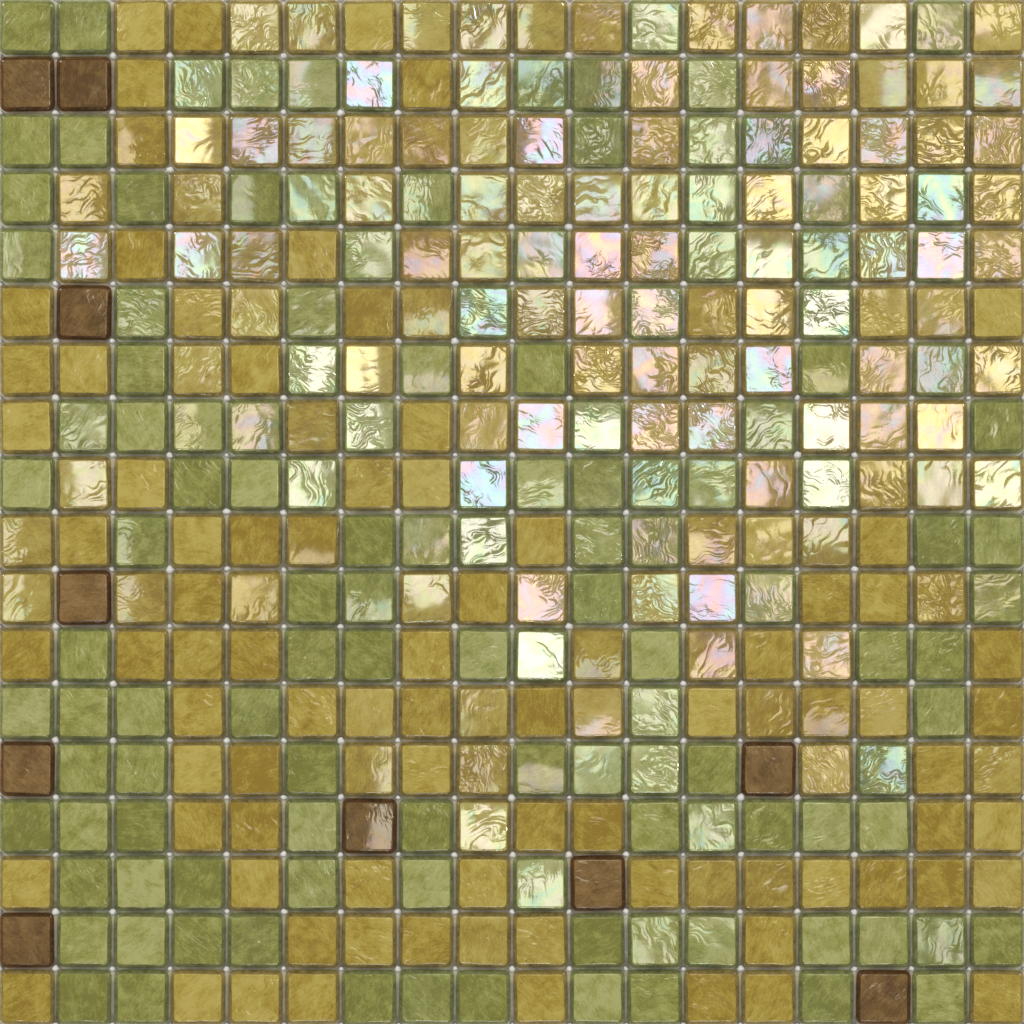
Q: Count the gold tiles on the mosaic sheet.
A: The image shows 184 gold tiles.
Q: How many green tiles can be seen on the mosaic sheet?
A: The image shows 130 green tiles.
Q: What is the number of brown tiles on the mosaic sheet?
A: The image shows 10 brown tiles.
